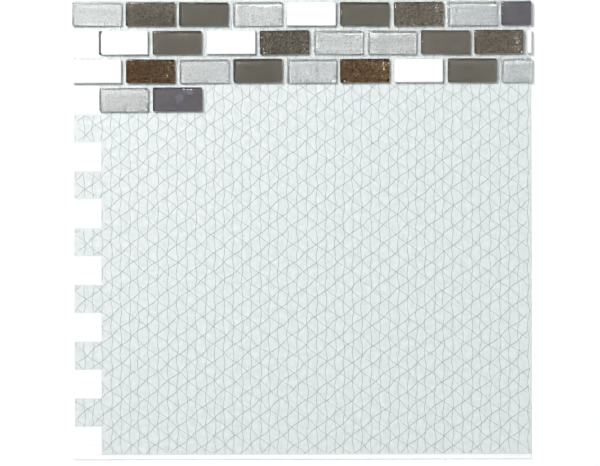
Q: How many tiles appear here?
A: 29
